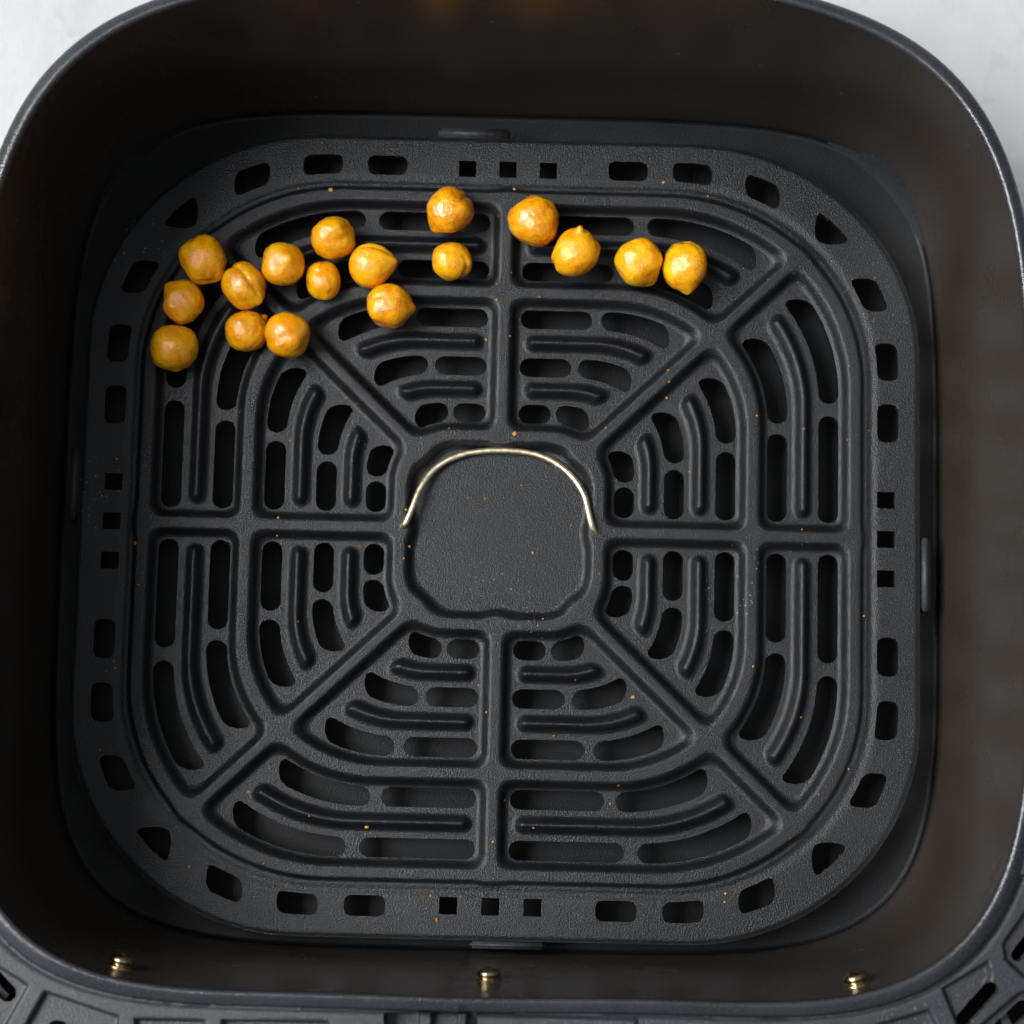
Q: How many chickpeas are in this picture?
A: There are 17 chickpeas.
